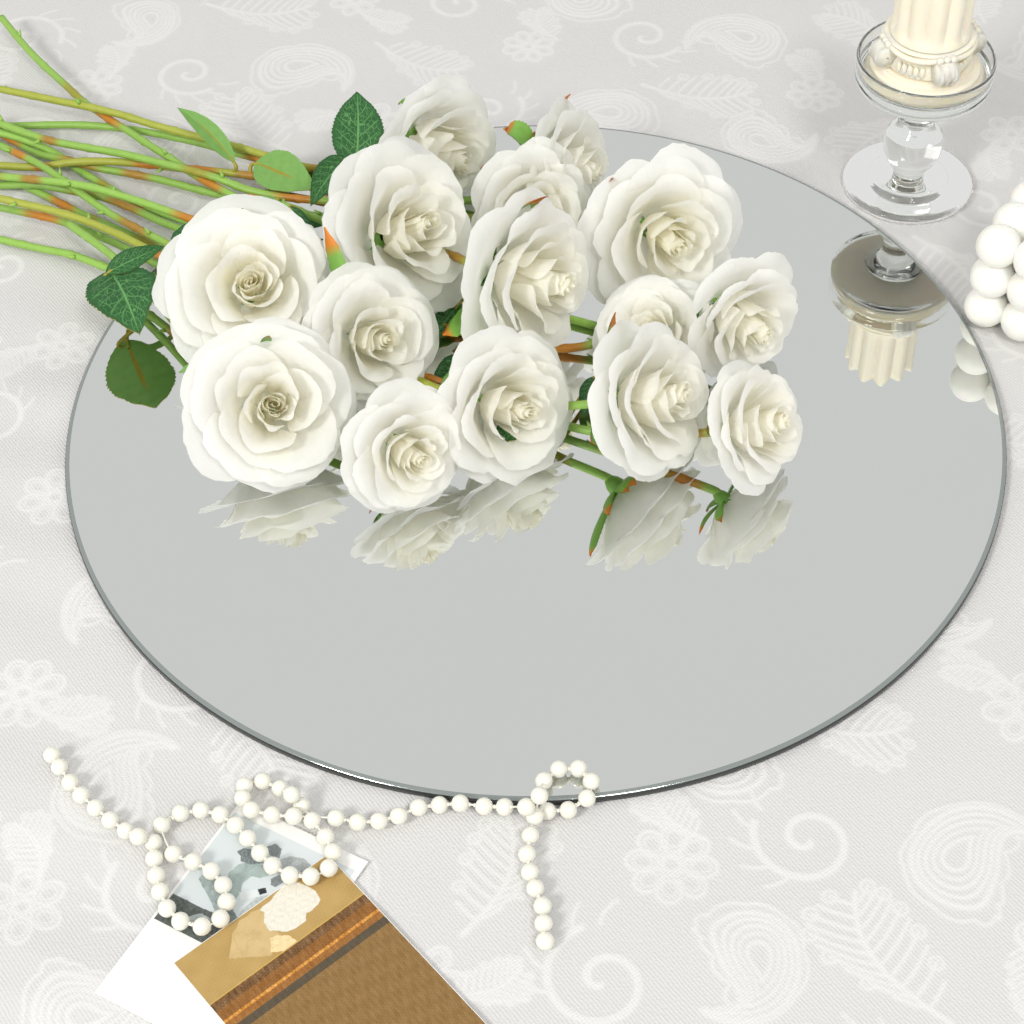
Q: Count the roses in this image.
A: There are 15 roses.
